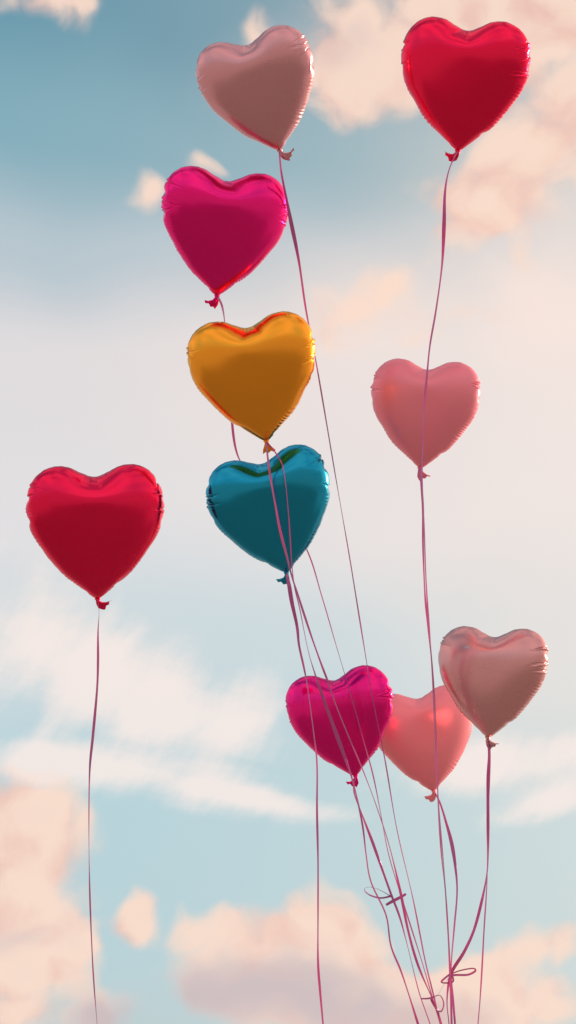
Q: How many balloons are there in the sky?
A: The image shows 10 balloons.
